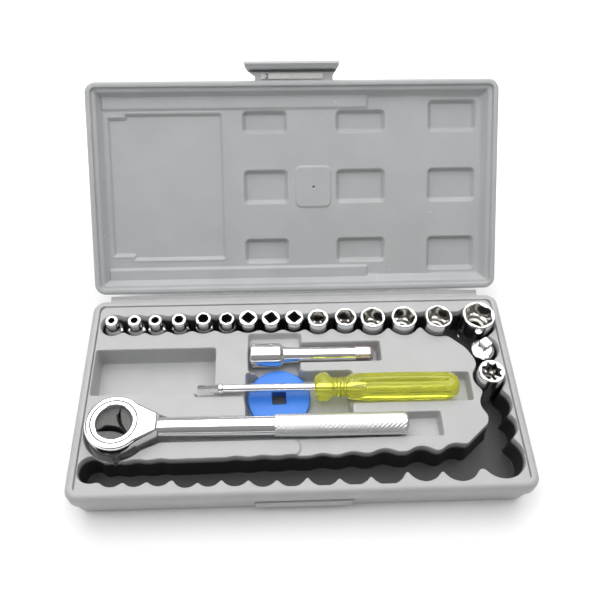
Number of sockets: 16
